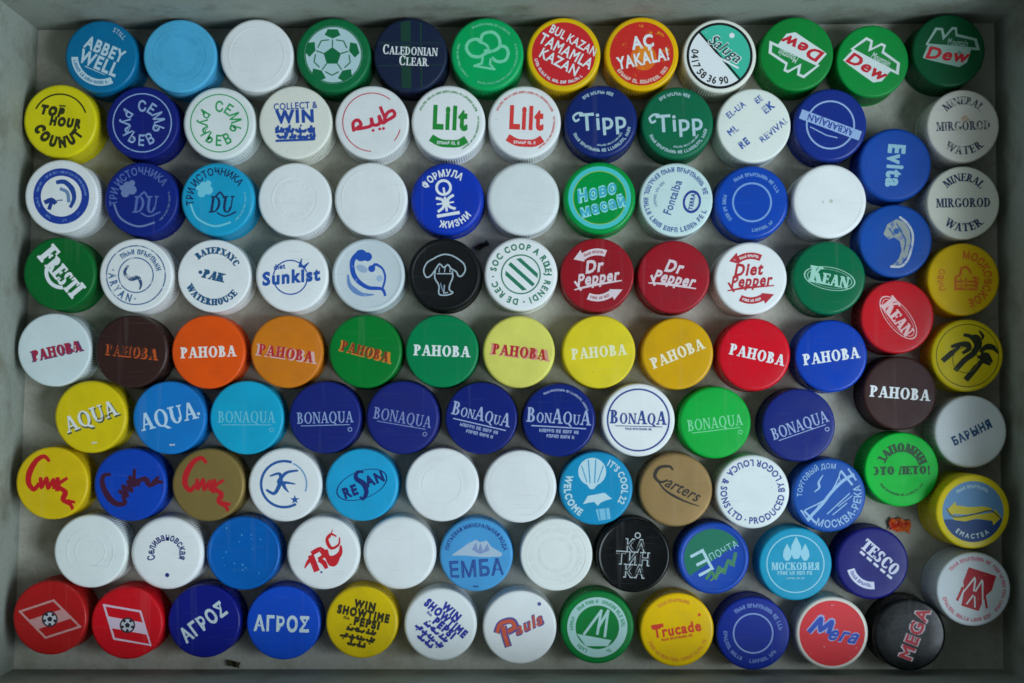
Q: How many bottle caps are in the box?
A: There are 112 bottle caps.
